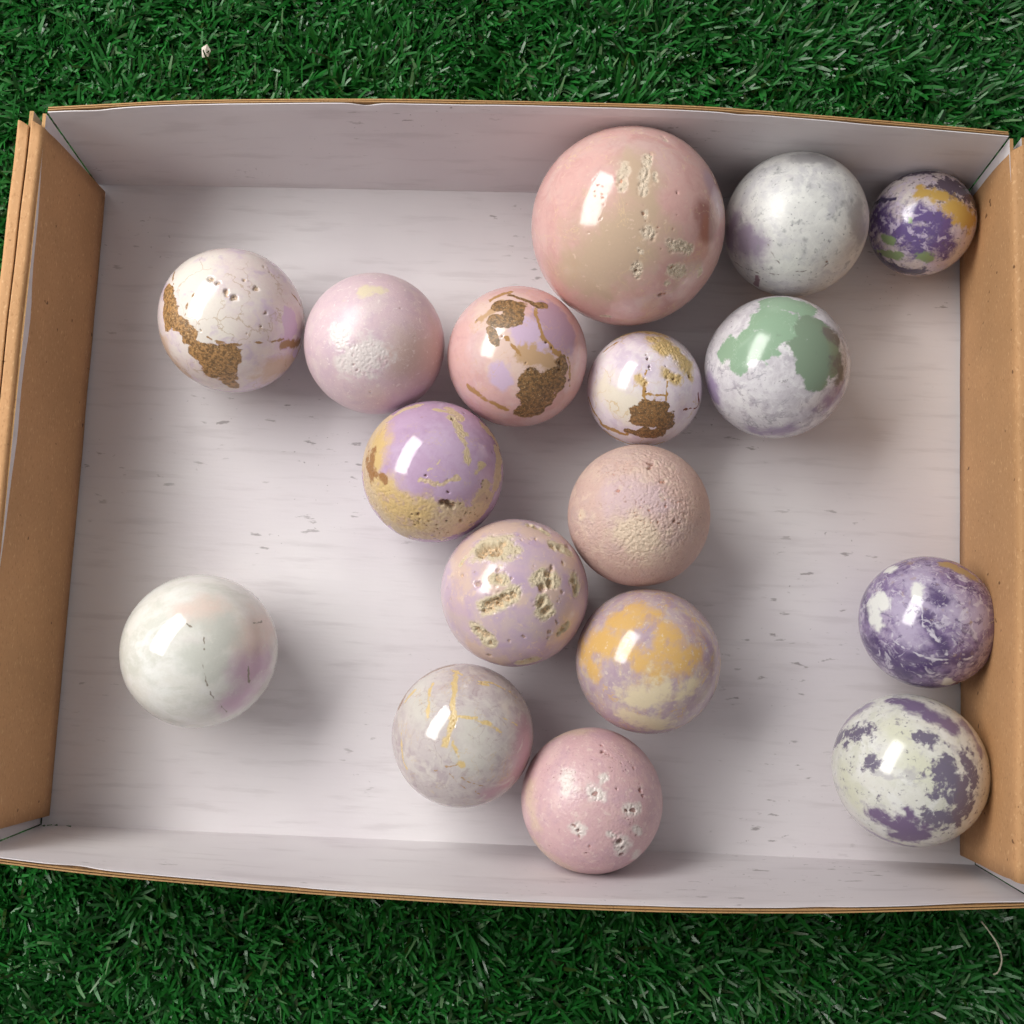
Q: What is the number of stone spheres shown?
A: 17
